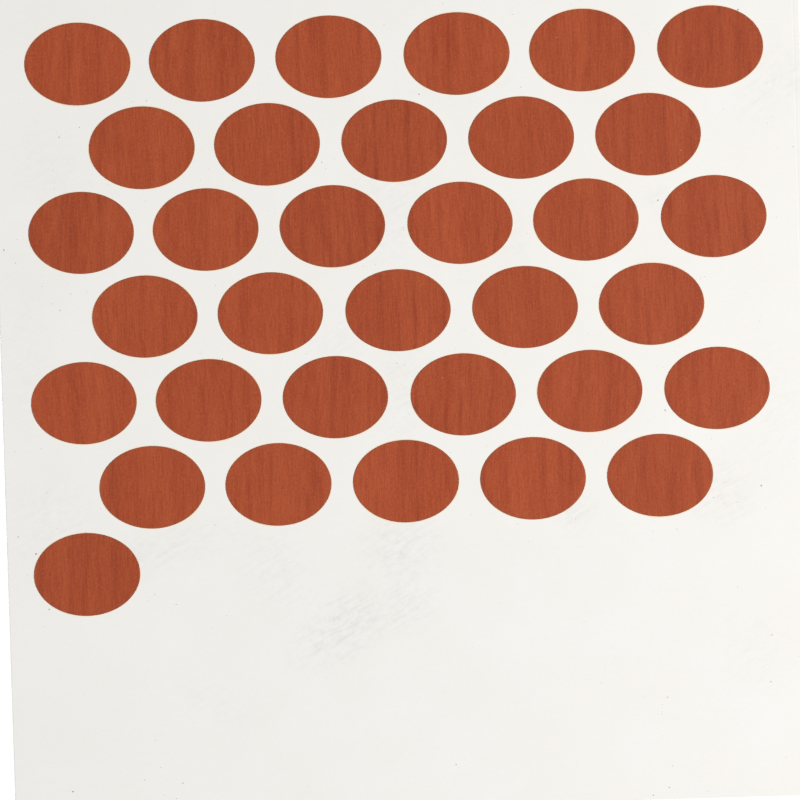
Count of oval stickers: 34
